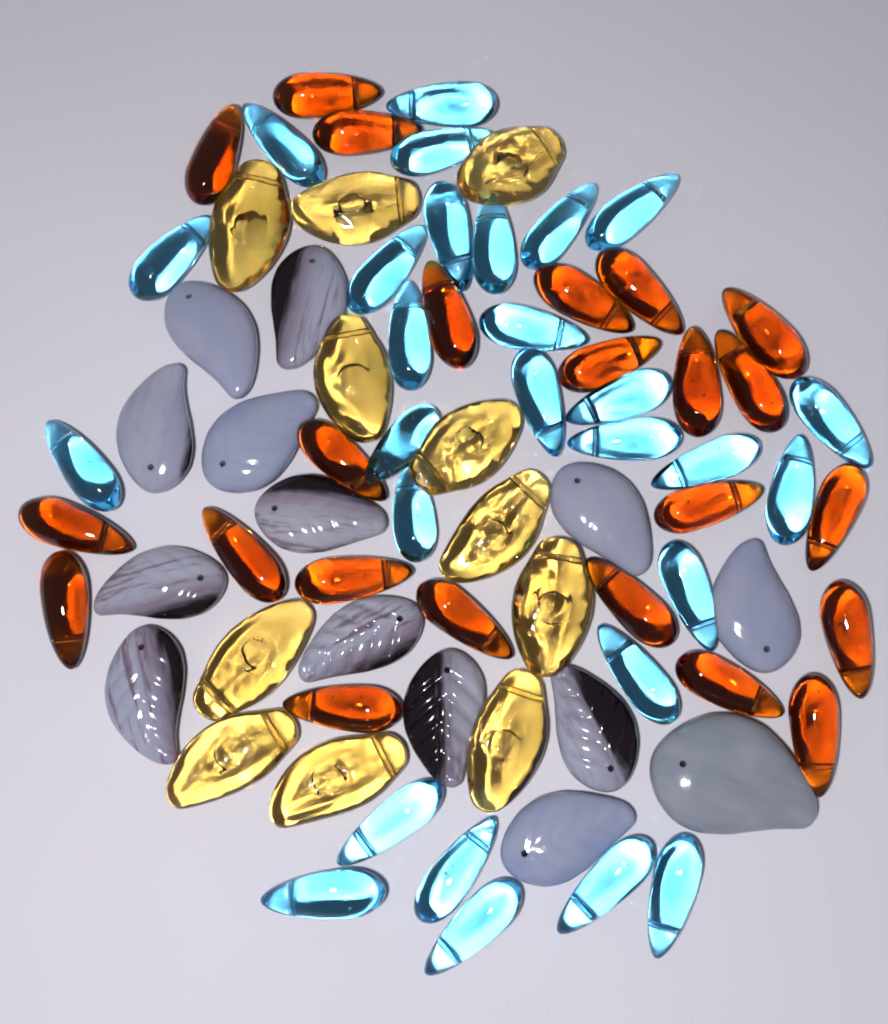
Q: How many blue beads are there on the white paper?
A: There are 28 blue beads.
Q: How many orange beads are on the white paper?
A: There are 23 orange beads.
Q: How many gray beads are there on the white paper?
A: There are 14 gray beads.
